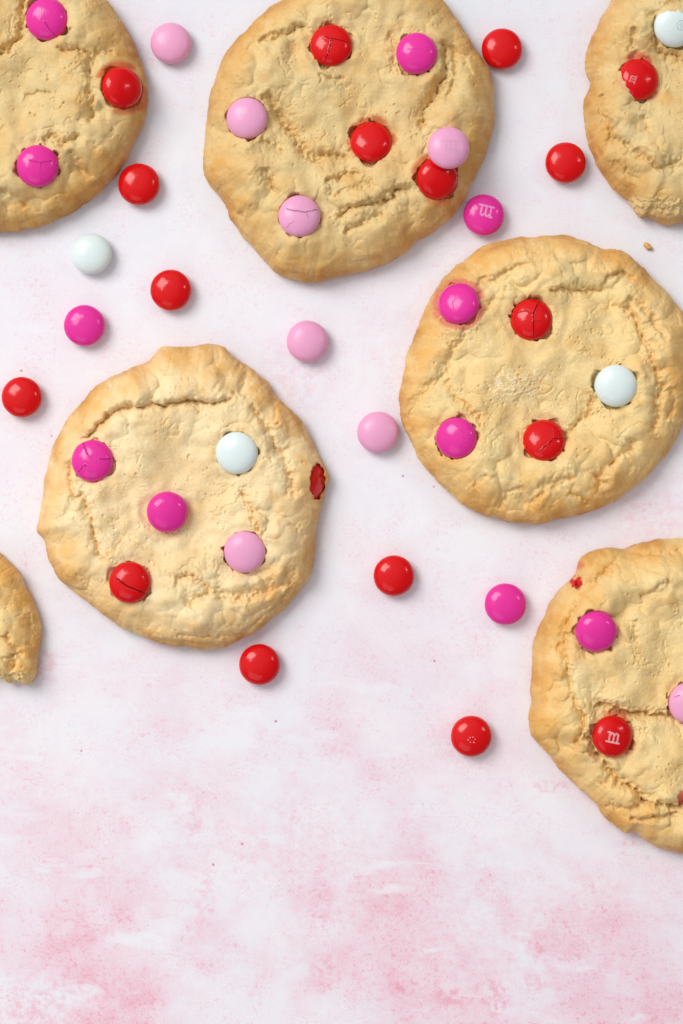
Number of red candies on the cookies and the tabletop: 18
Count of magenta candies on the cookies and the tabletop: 11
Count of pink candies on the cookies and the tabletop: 8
